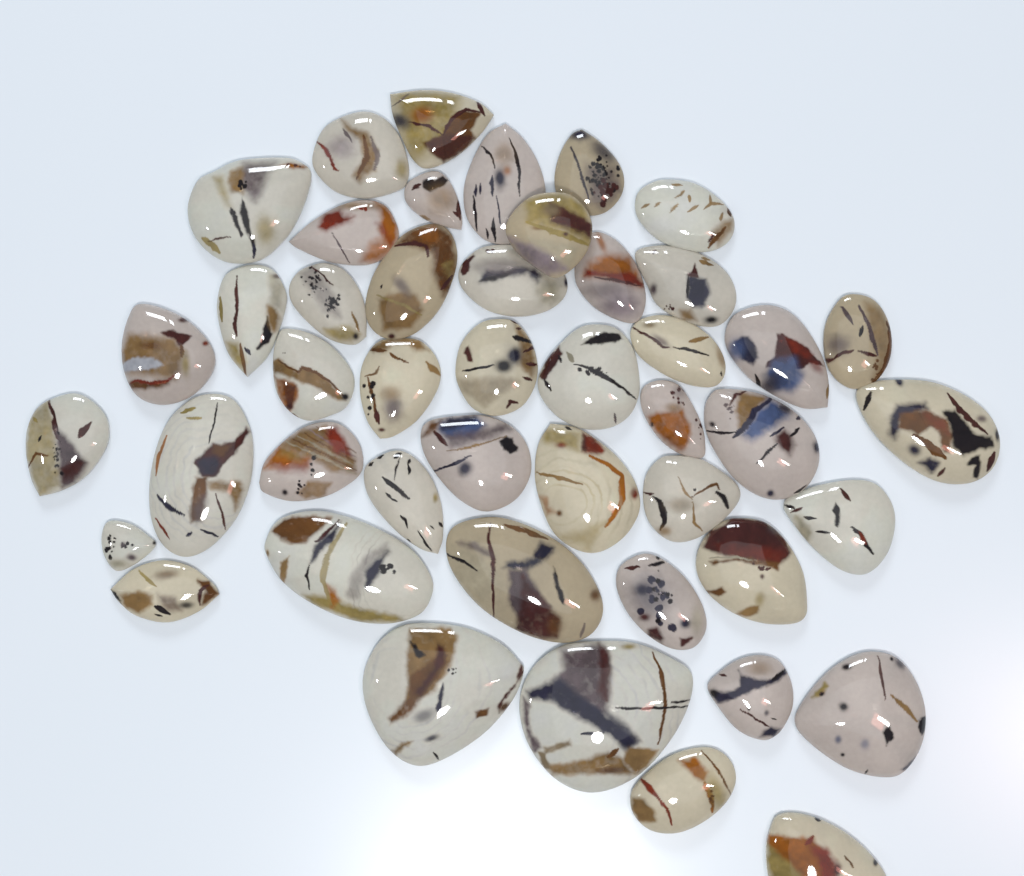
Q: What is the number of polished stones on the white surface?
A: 46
